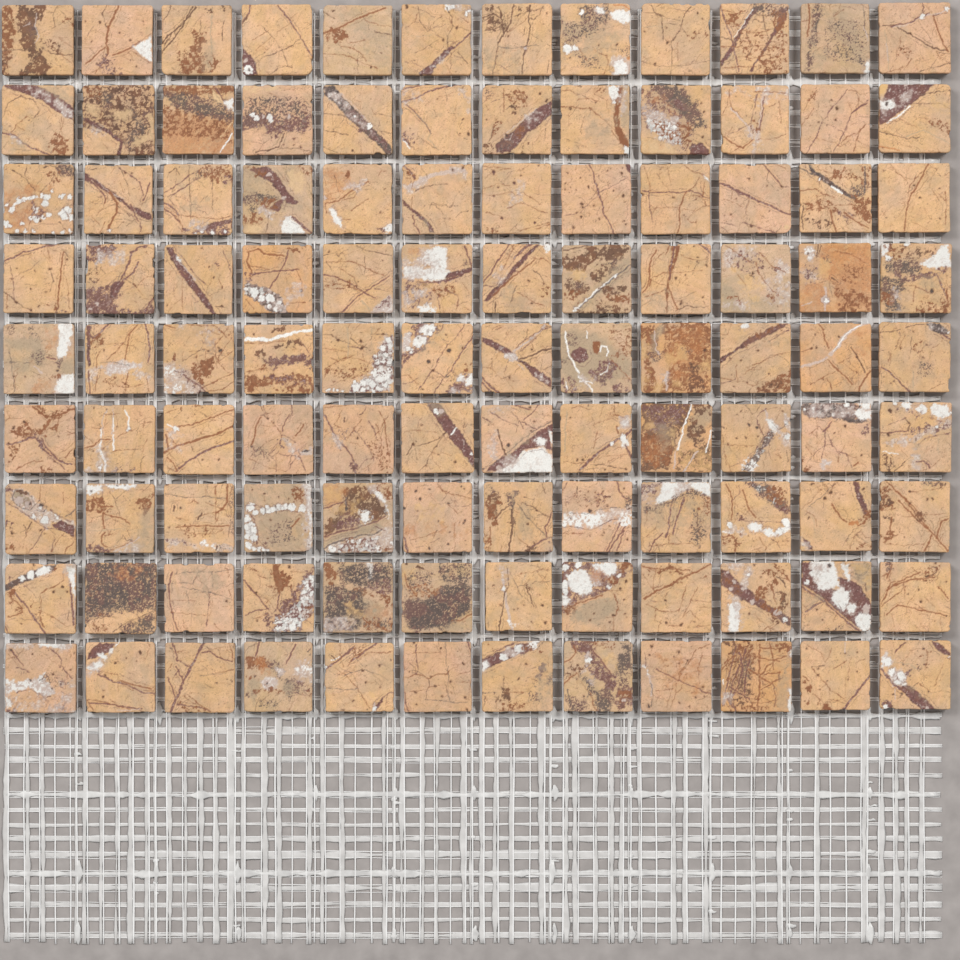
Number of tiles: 108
